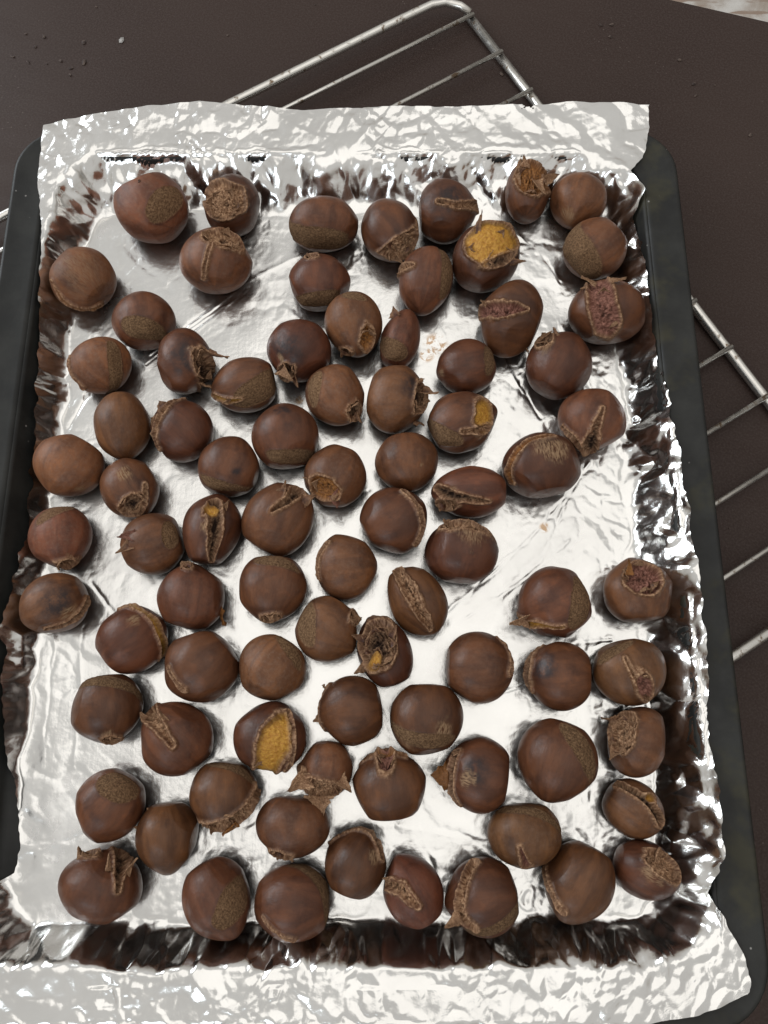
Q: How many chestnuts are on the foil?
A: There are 83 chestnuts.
